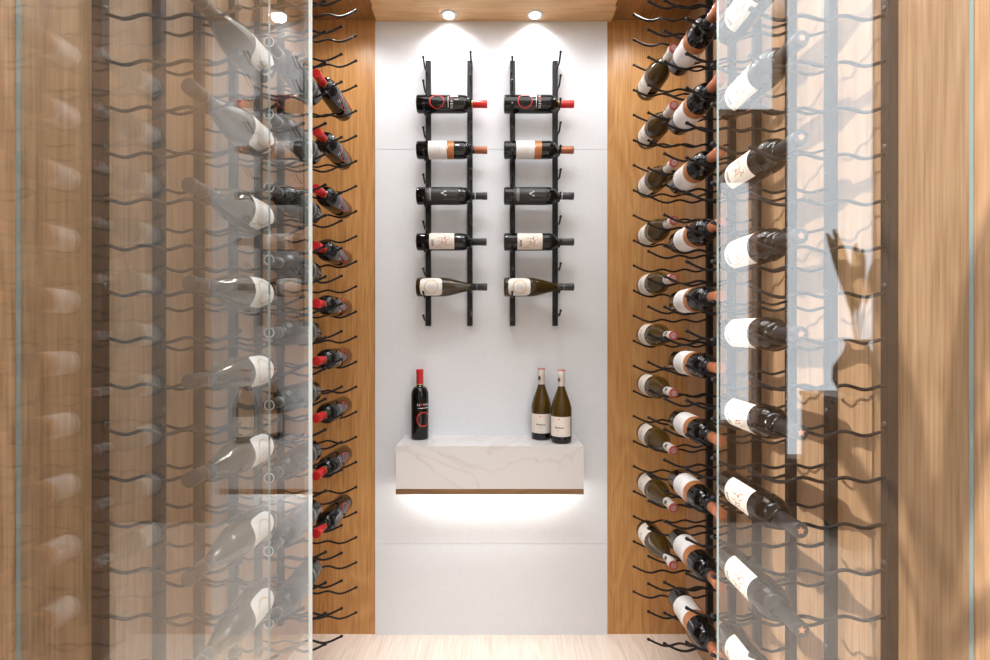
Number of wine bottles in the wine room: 68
